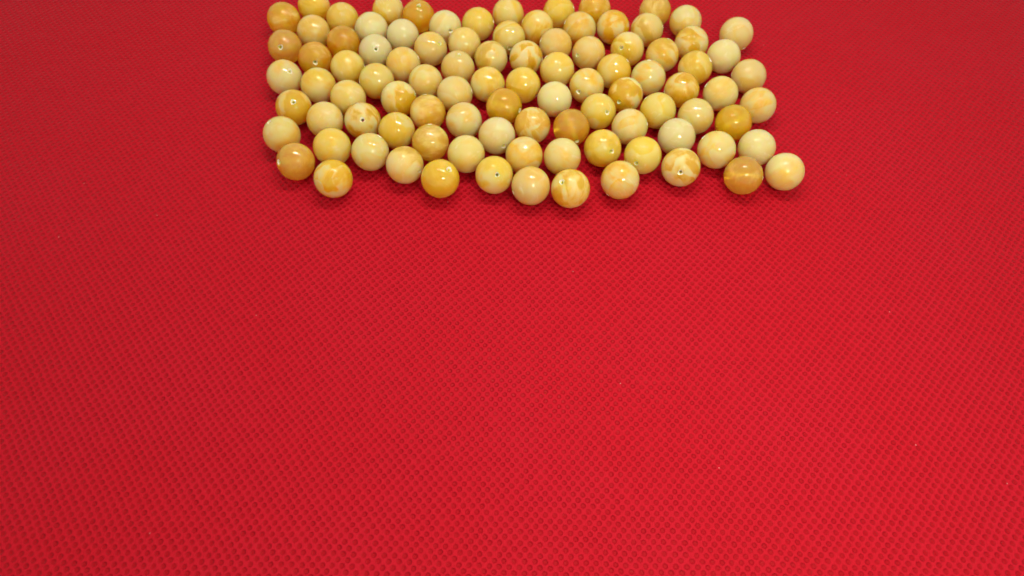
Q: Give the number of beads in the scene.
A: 96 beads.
